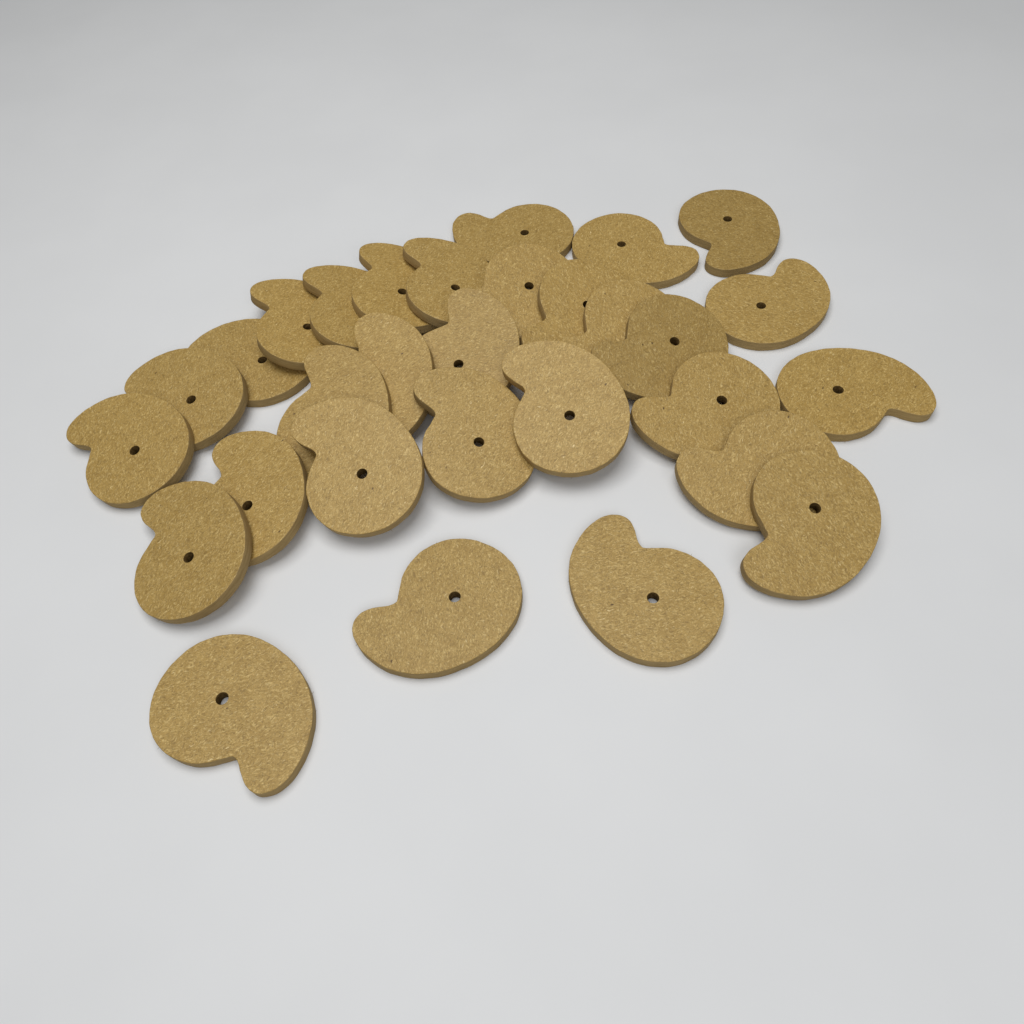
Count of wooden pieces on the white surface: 30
